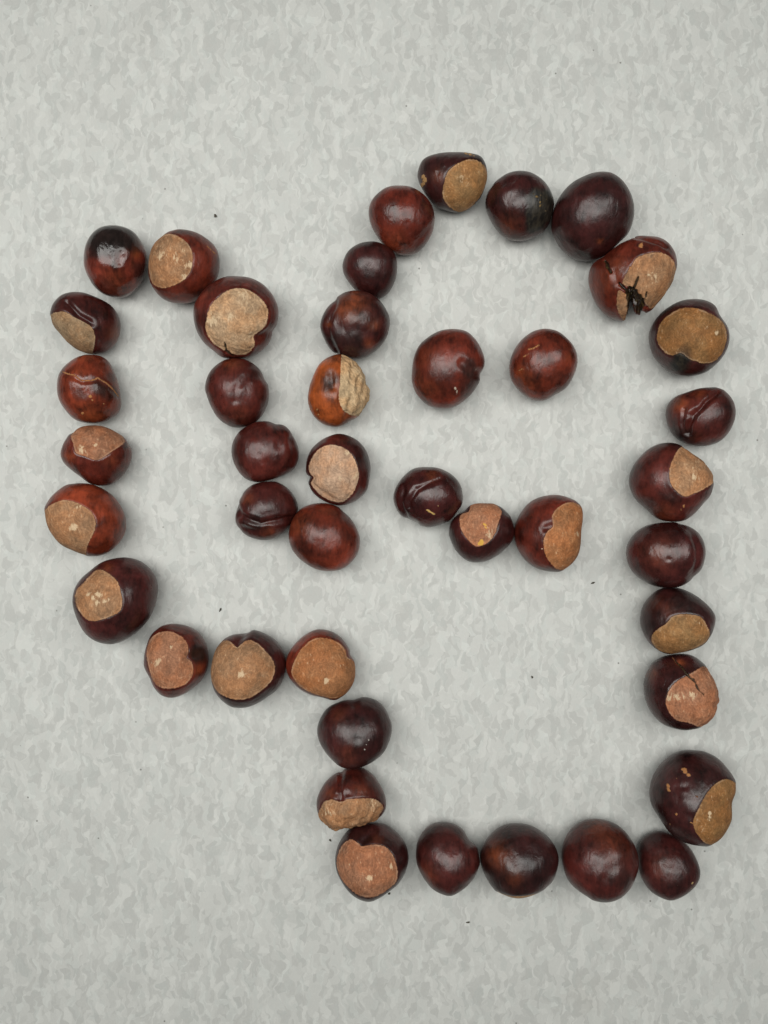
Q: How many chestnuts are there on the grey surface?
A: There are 43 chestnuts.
